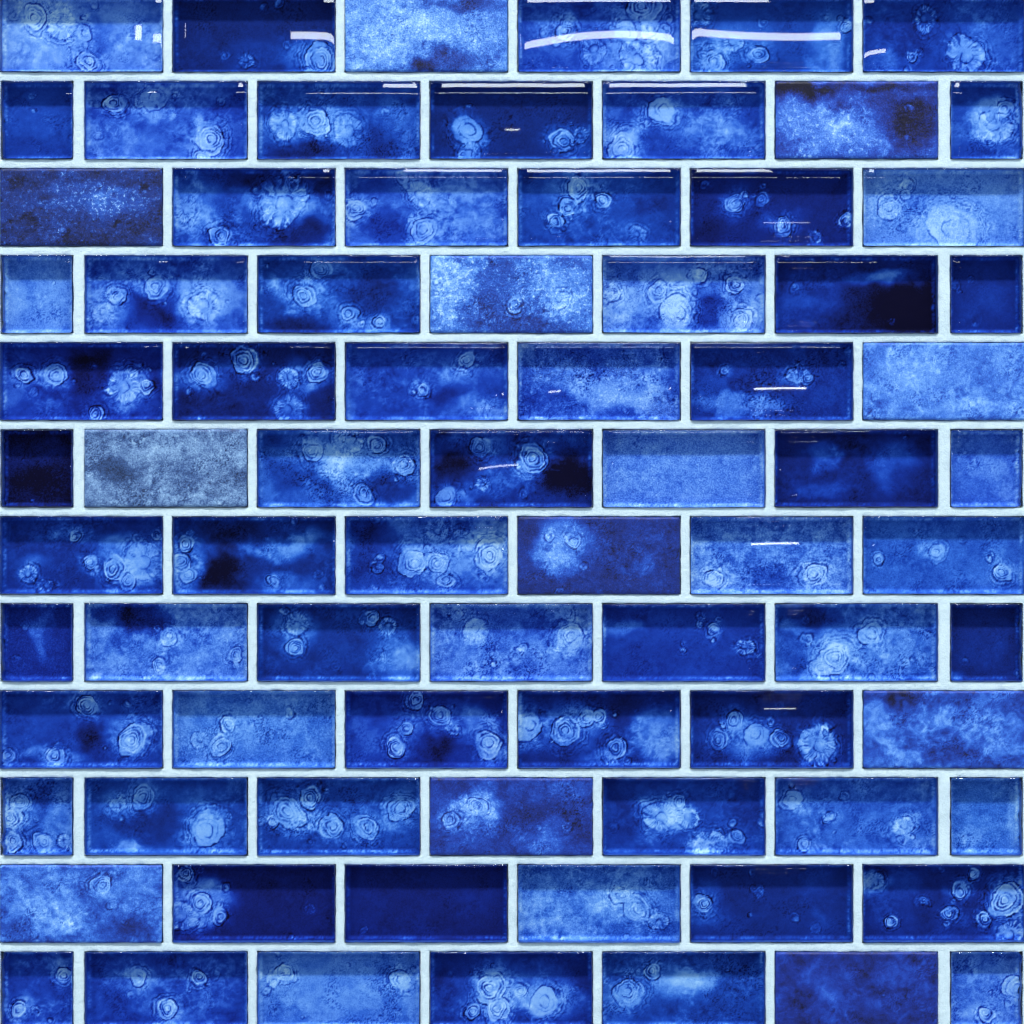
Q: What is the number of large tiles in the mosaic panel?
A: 66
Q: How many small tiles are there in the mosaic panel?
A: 12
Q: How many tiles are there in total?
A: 78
